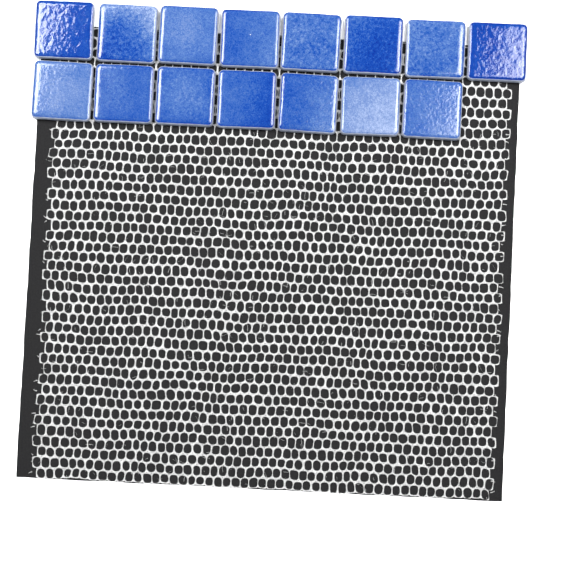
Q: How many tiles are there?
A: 15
